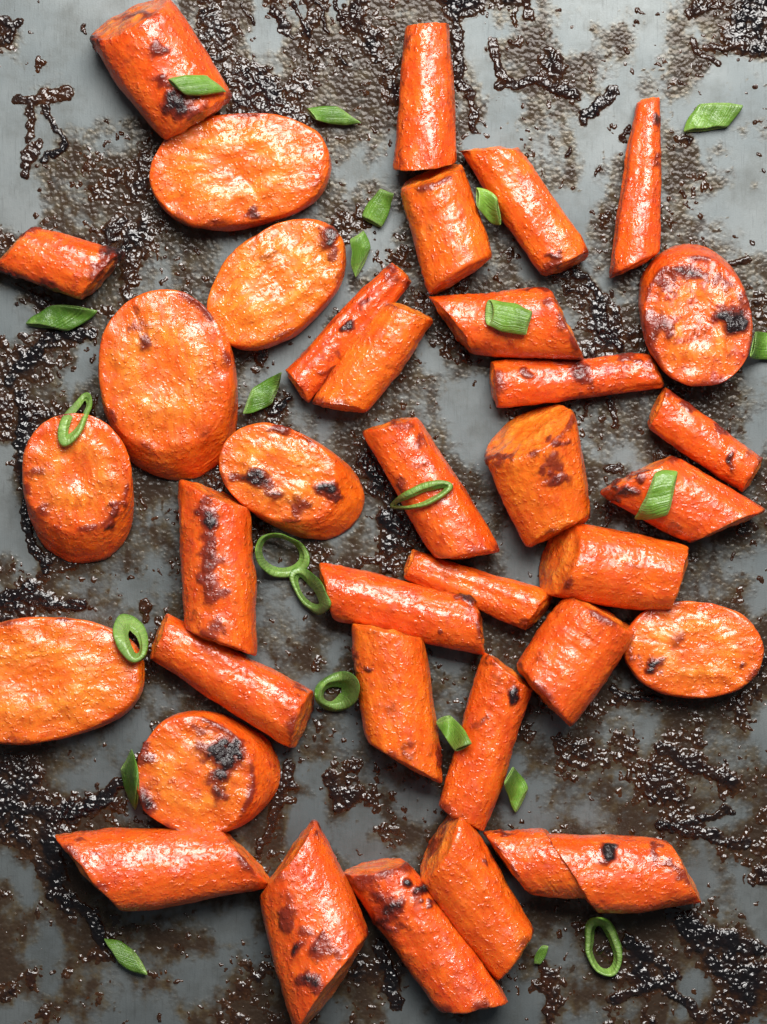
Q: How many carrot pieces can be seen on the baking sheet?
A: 37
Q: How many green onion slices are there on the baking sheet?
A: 23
